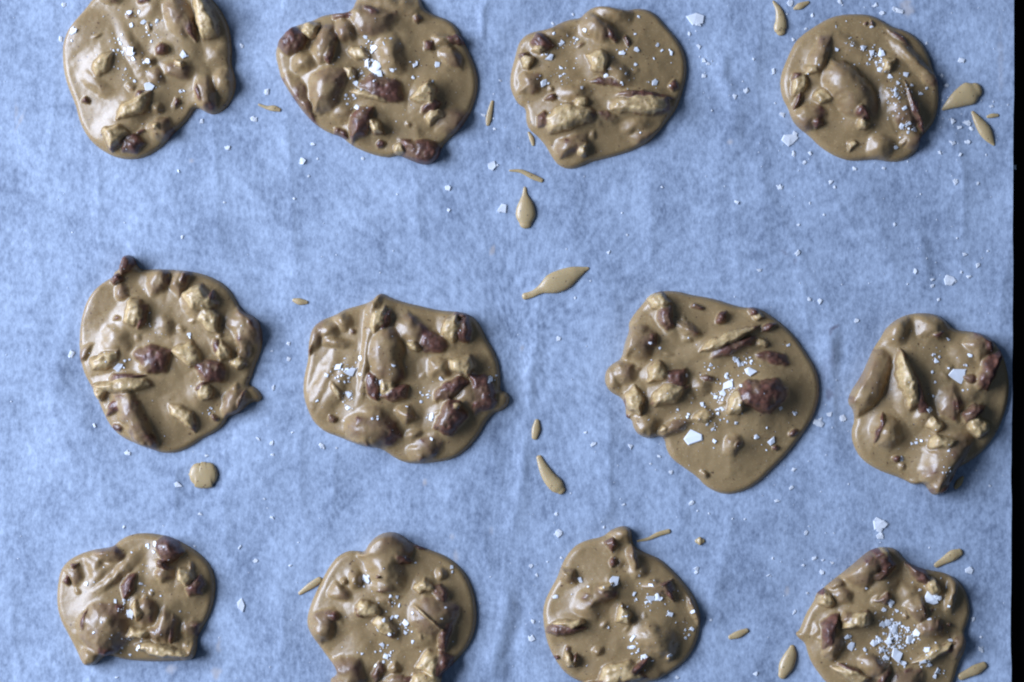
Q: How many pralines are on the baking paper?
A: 12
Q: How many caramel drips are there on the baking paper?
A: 23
